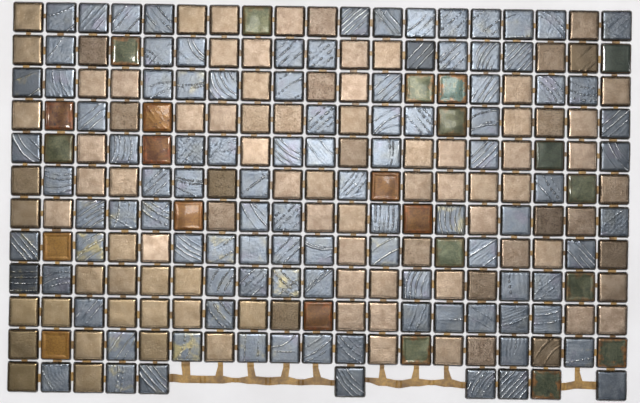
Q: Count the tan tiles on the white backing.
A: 94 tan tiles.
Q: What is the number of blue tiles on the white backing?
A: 102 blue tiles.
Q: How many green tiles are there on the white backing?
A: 14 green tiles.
